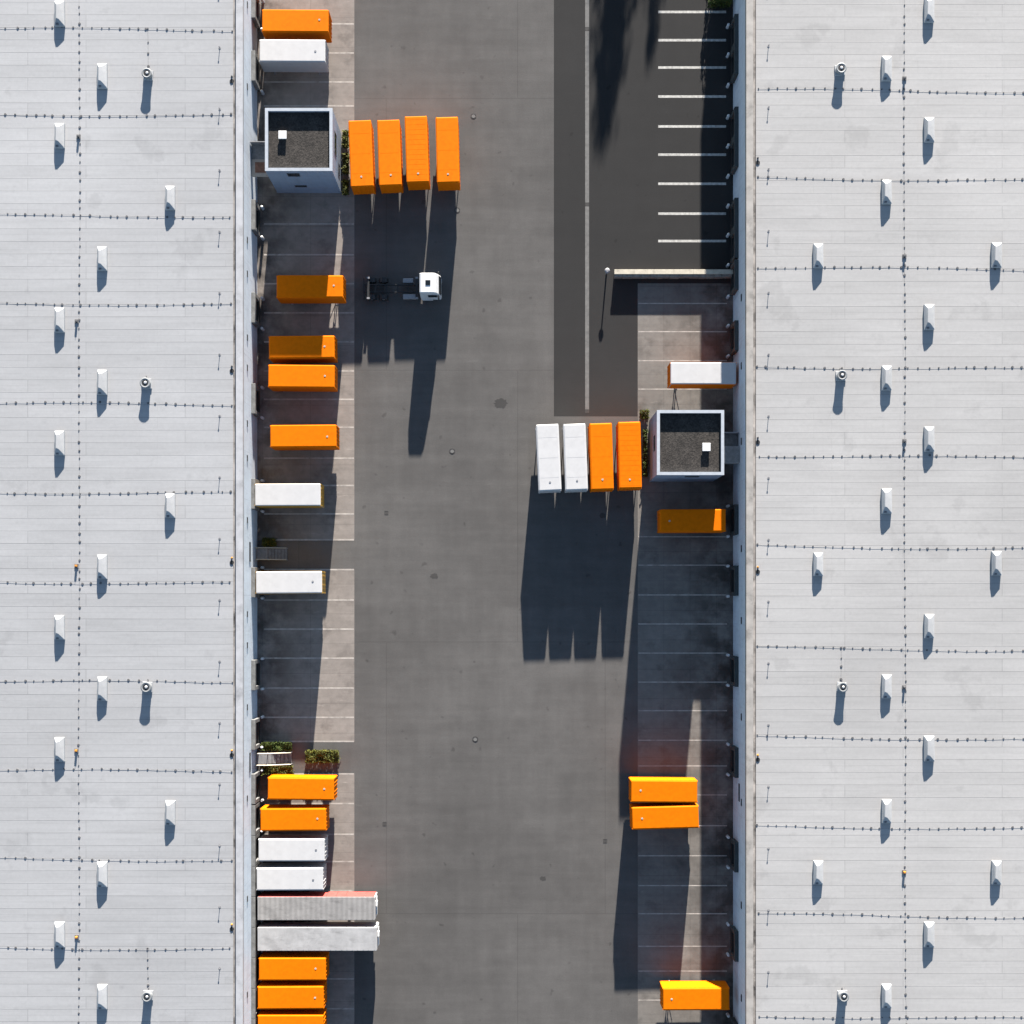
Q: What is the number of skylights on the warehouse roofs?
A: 37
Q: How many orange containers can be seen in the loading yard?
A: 20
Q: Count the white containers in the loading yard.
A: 8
